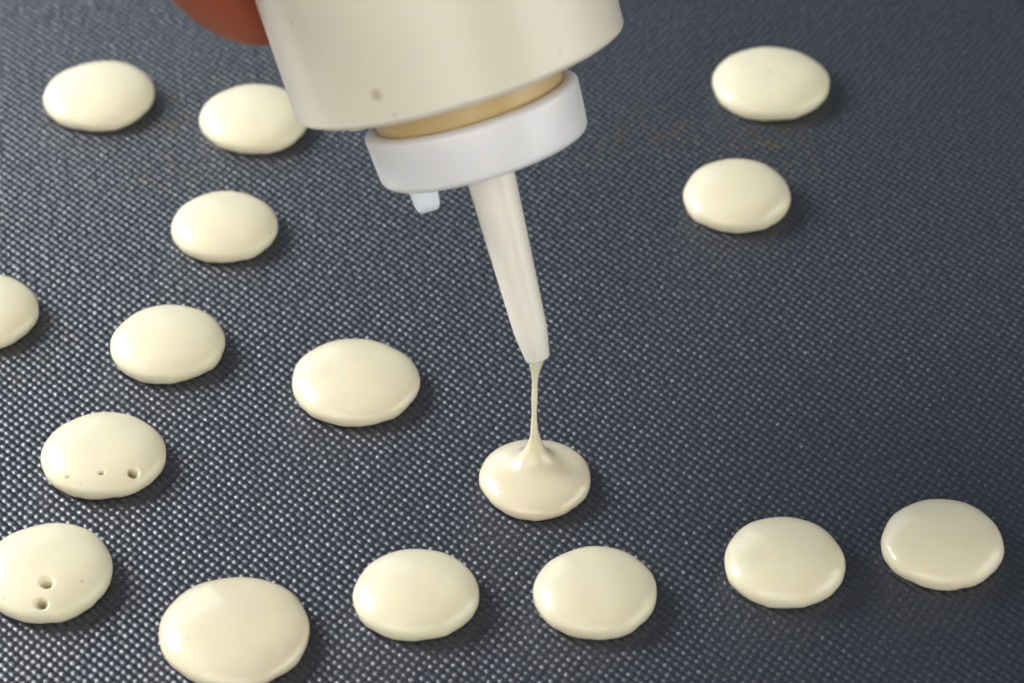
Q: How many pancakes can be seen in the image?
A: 16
